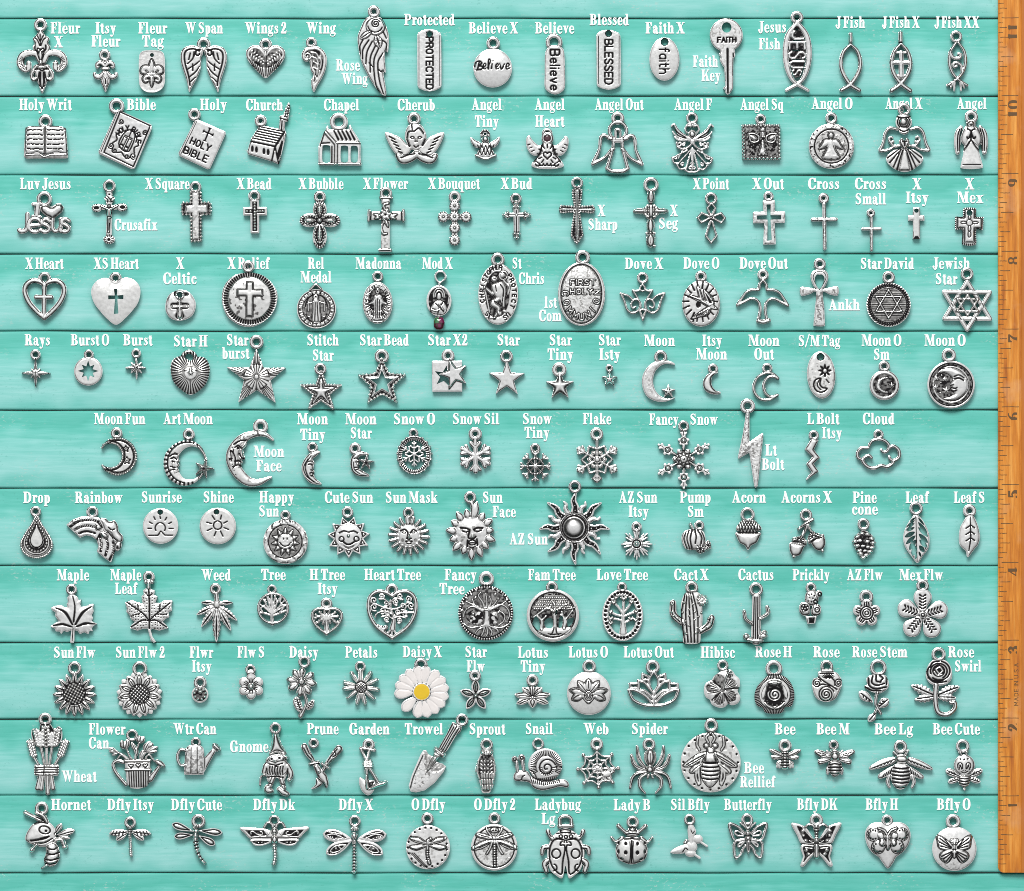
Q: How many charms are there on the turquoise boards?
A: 168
